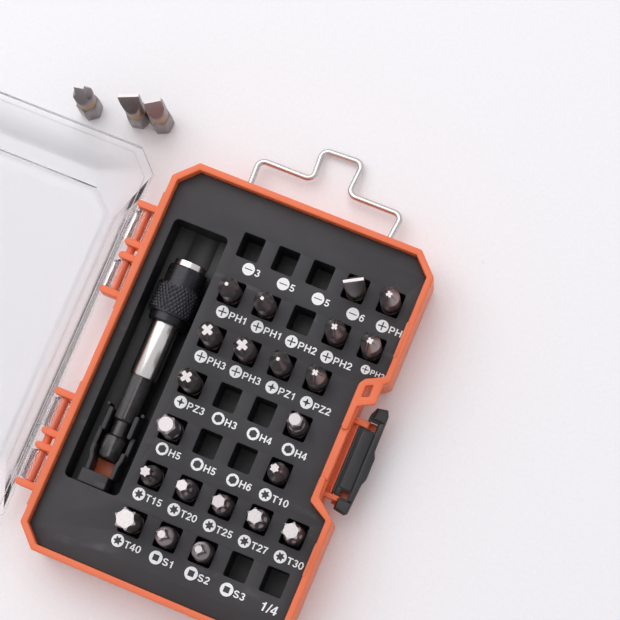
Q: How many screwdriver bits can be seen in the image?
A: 25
